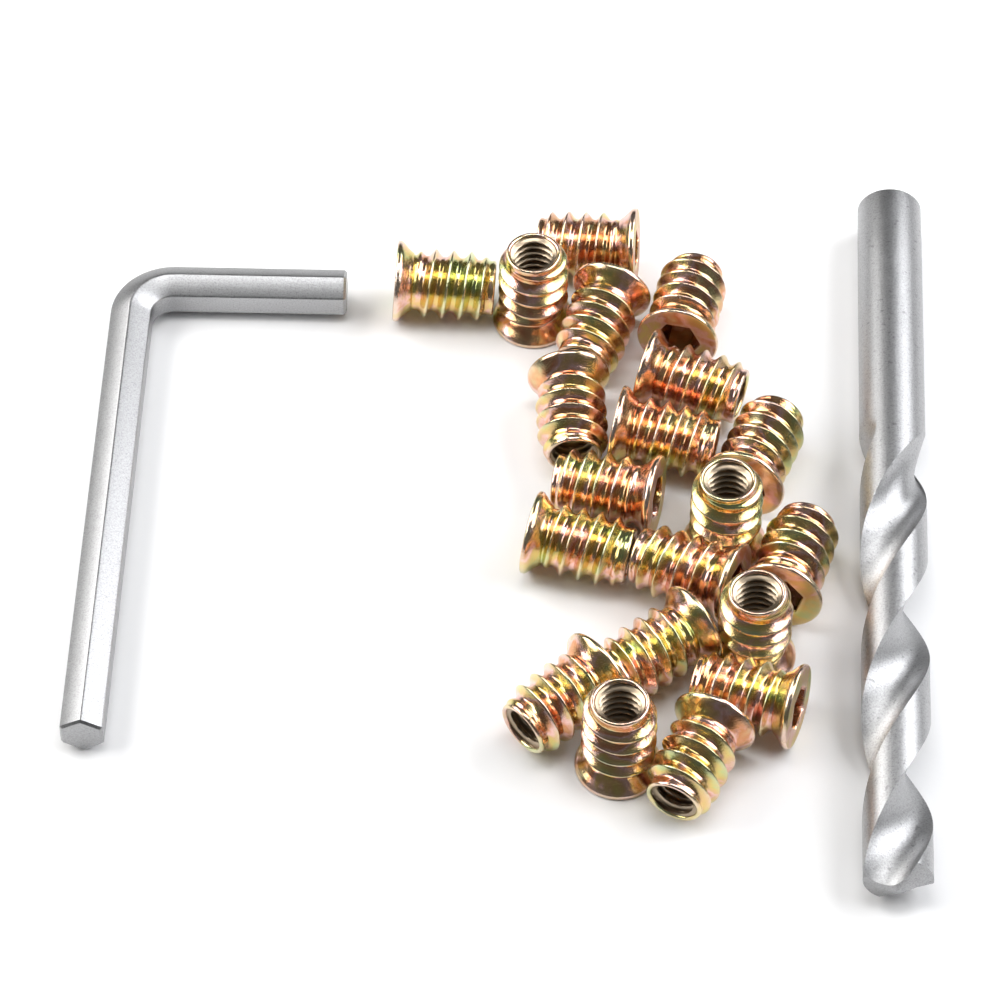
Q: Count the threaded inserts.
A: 20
